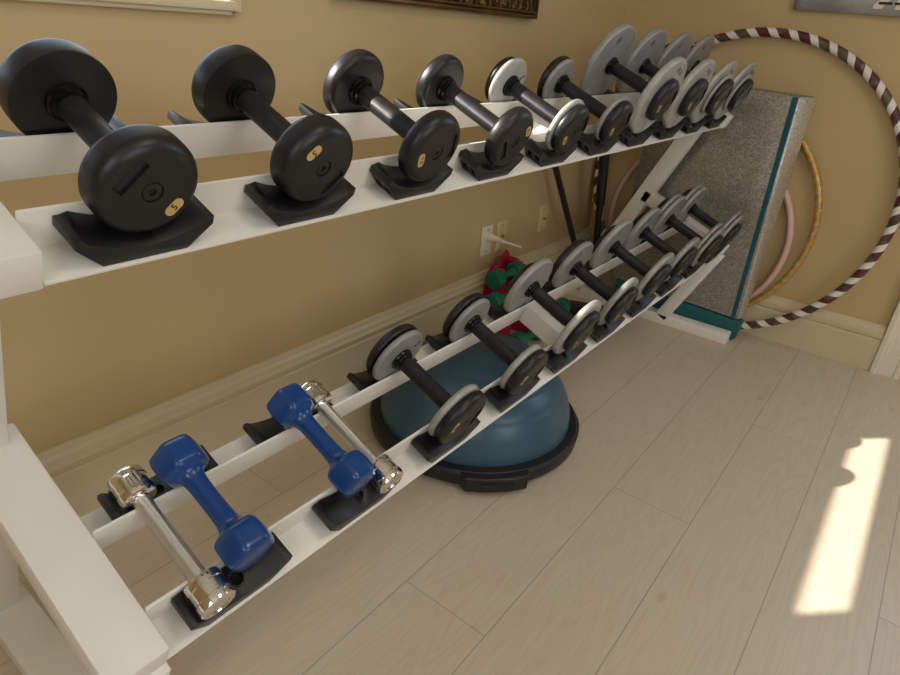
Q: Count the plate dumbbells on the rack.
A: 18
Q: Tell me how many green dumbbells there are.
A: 4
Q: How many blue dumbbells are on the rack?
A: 2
